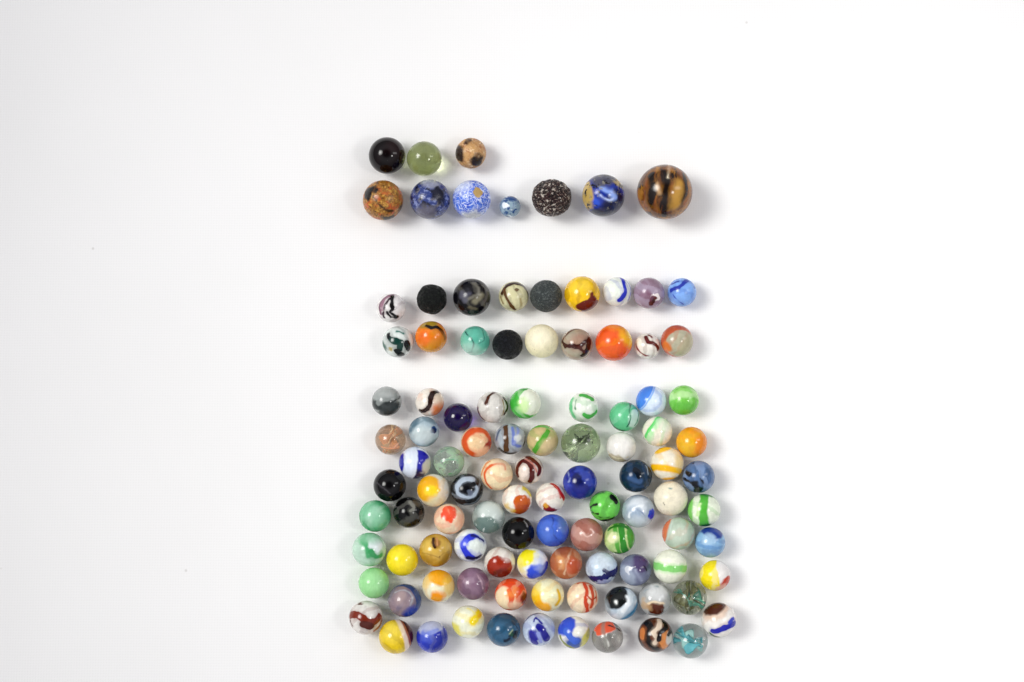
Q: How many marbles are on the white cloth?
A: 105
